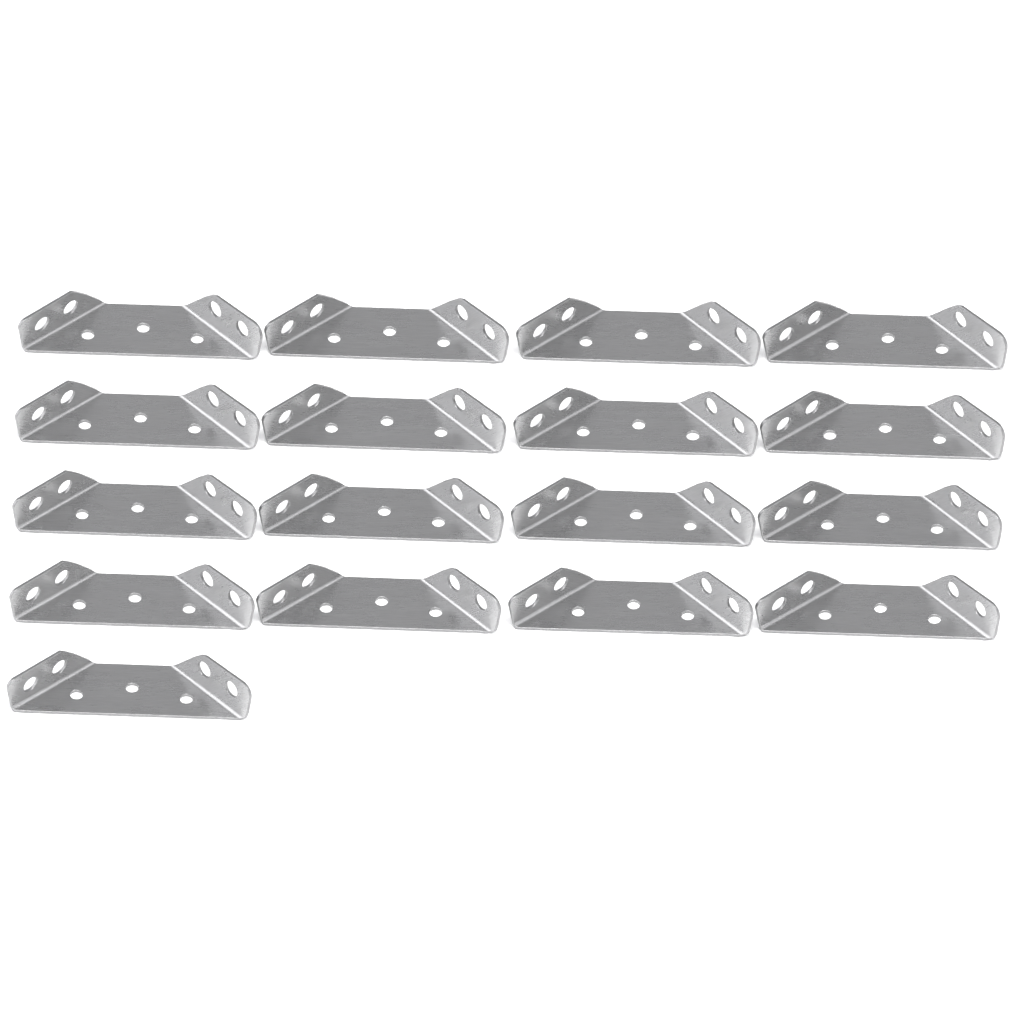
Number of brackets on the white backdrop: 17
